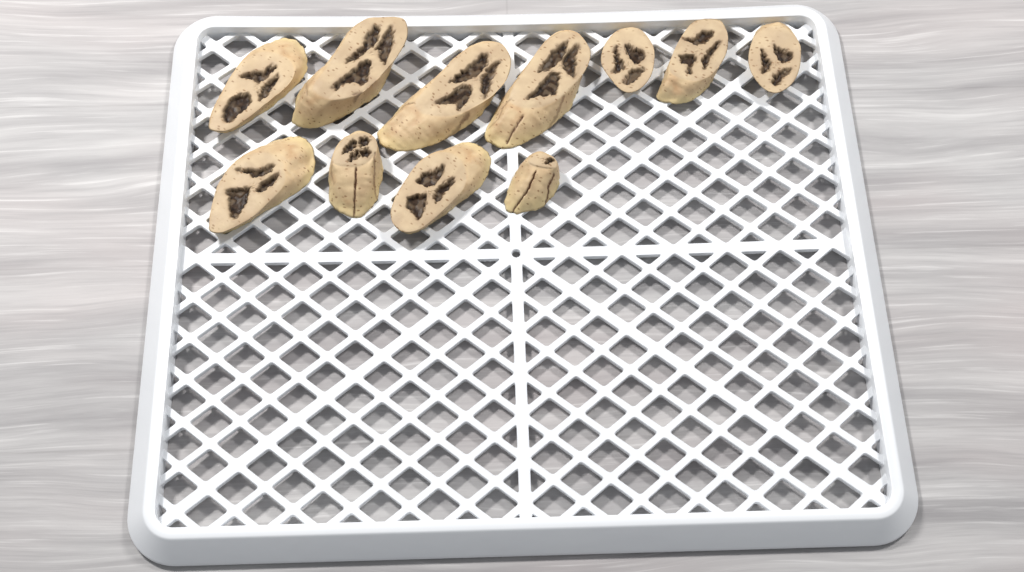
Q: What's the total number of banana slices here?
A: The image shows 11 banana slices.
